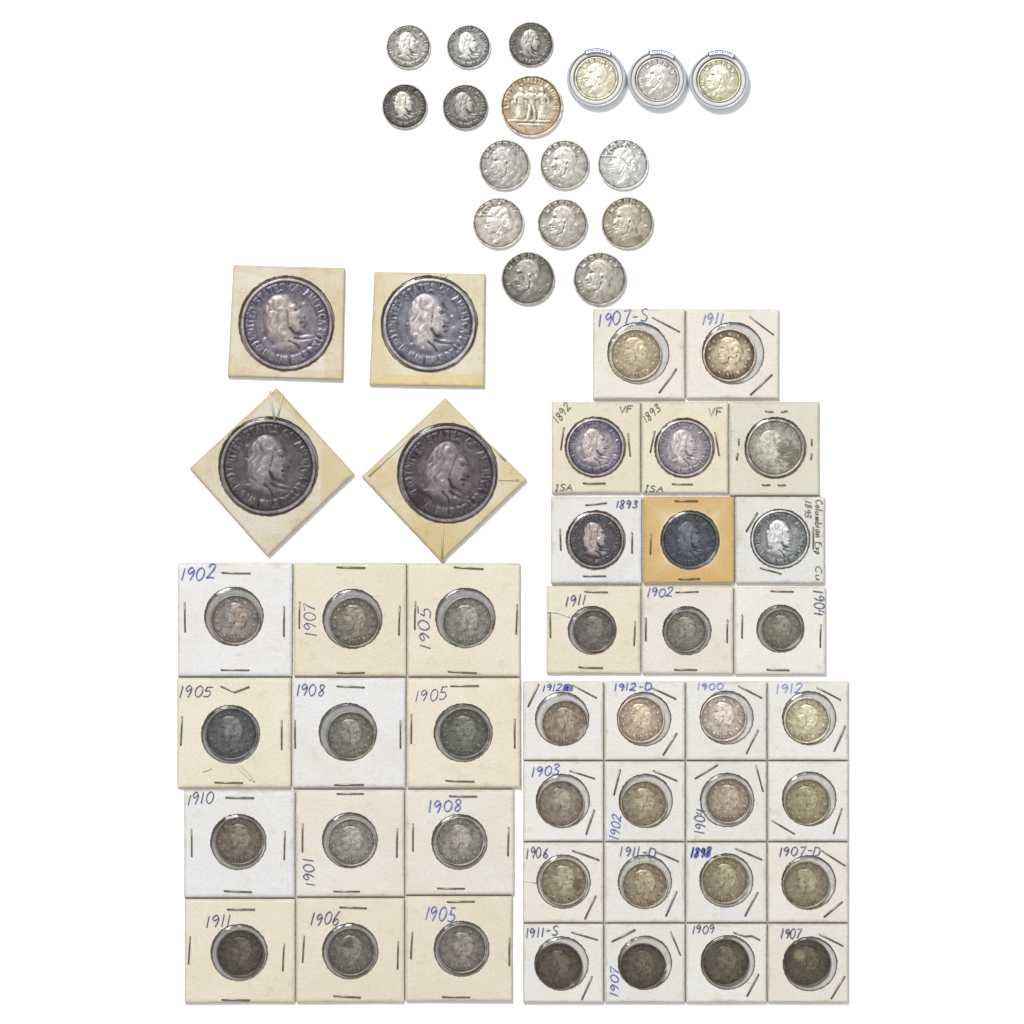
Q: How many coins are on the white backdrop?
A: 60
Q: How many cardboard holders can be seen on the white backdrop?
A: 43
